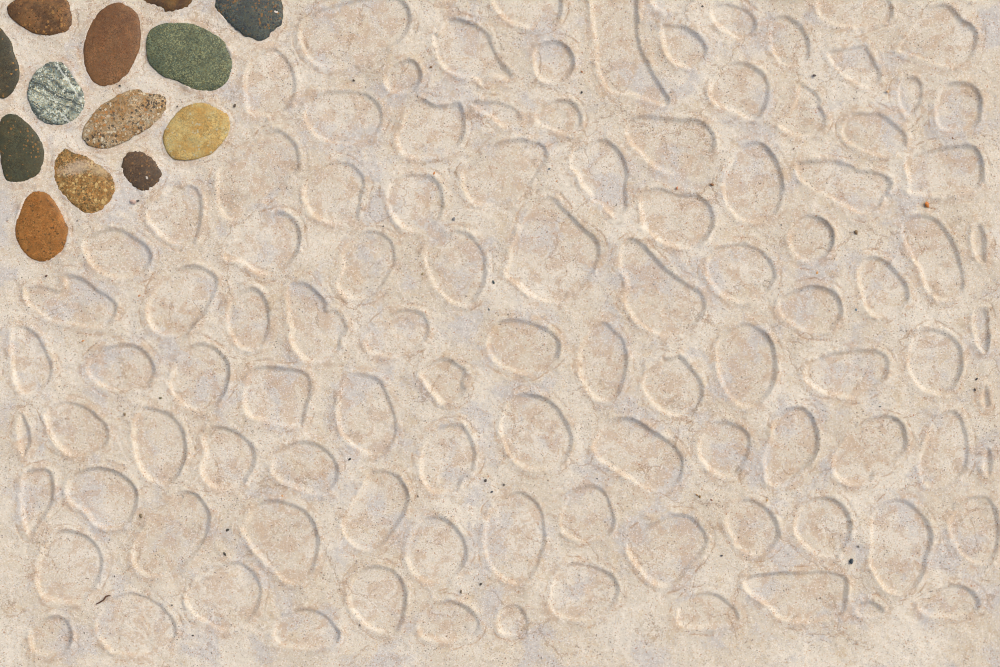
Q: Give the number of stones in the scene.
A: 13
